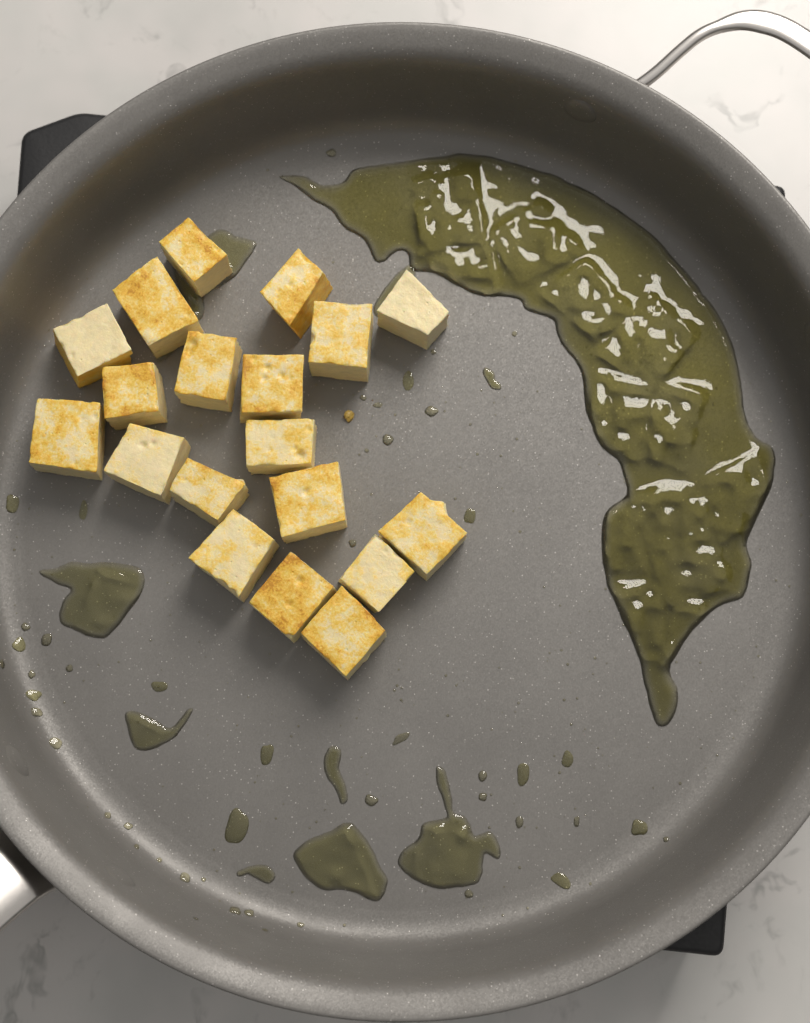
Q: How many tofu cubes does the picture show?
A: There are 19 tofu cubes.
